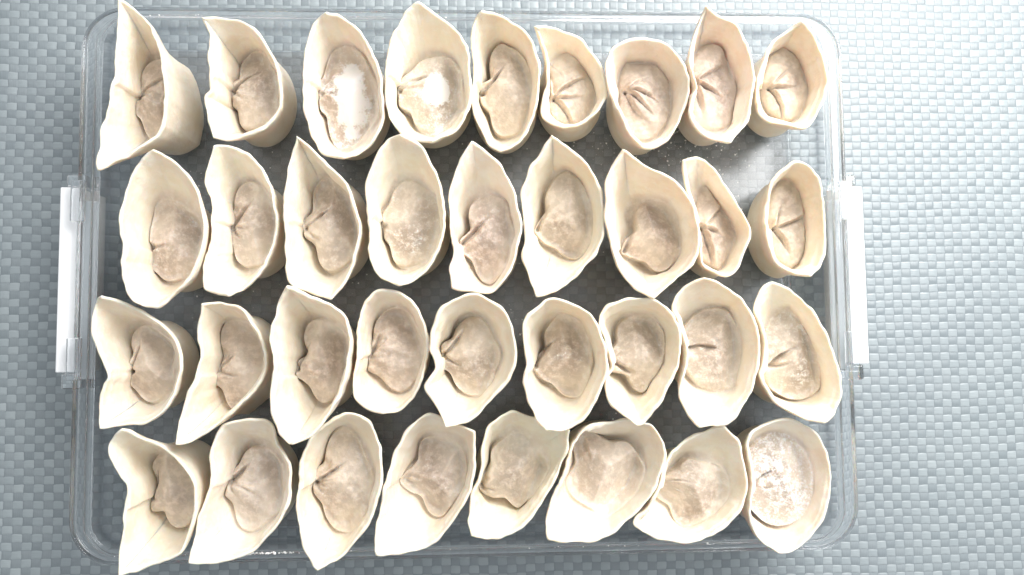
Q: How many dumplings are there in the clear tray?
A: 35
